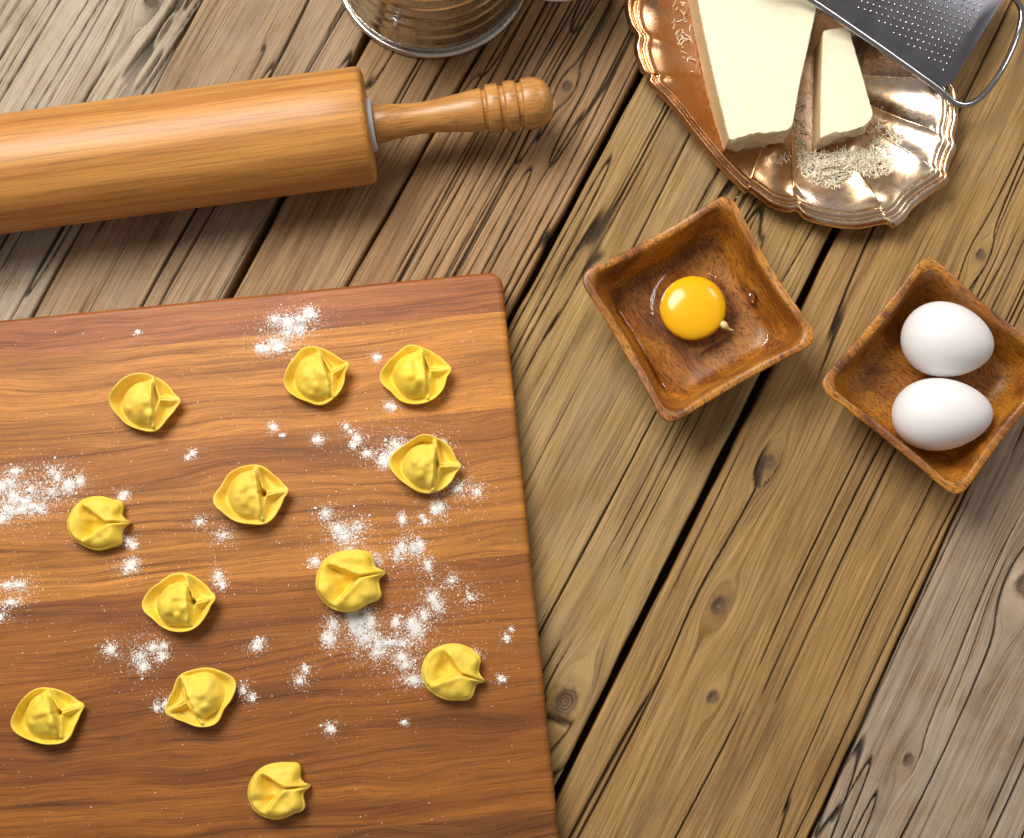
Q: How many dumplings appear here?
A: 12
